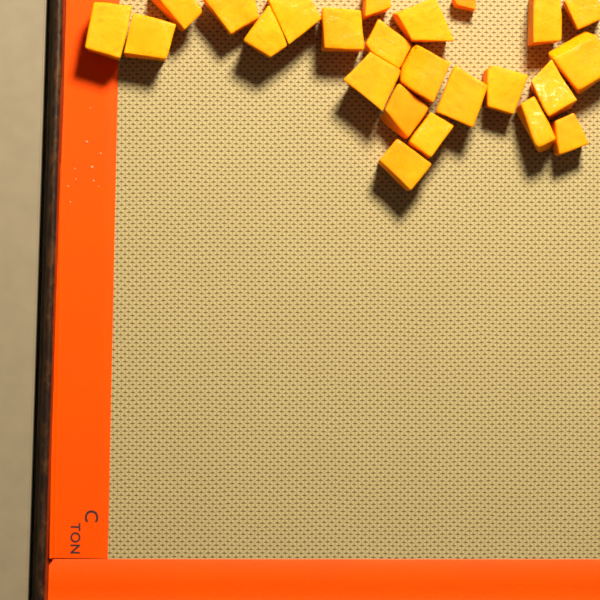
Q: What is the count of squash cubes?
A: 24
